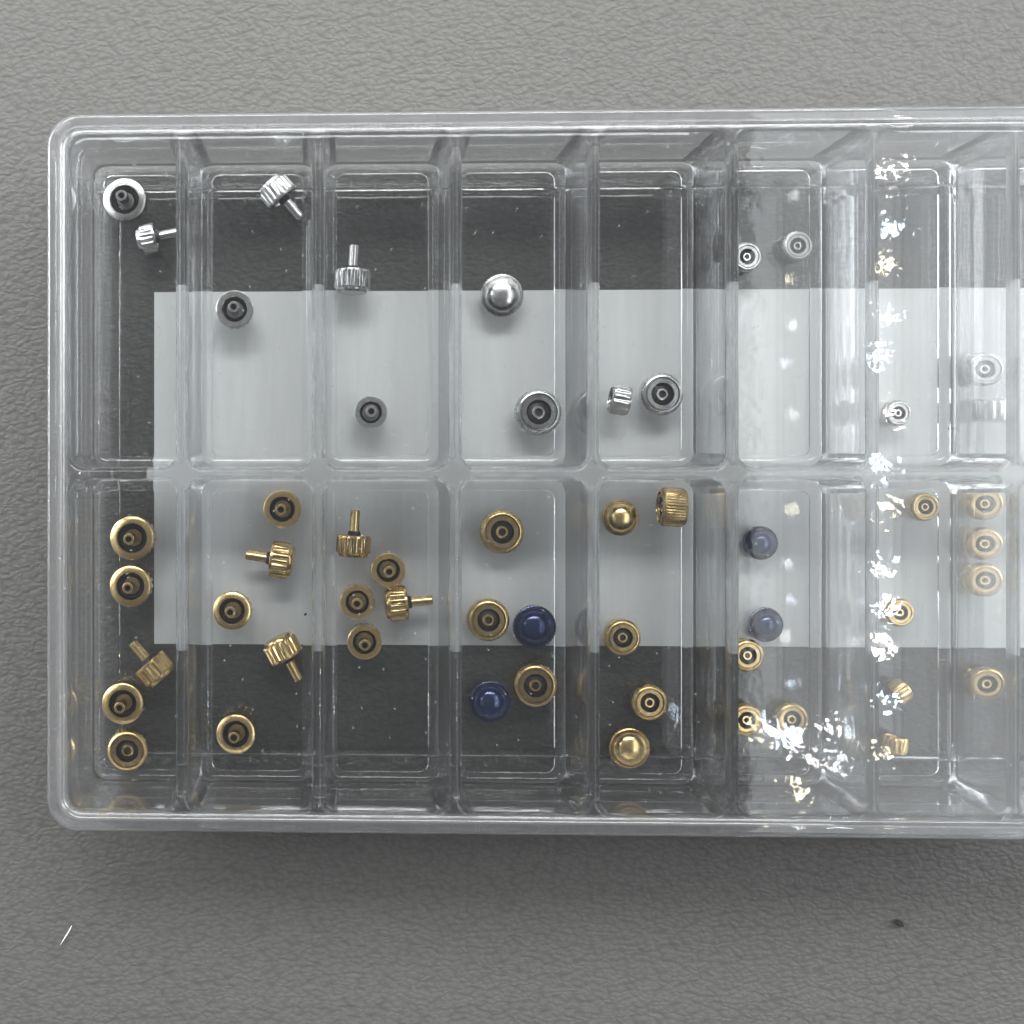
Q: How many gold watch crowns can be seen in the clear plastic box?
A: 34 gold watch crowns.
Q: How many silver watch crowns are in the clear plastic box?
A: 15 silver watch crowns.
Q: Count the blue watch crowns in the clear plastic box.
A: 4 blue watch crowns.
